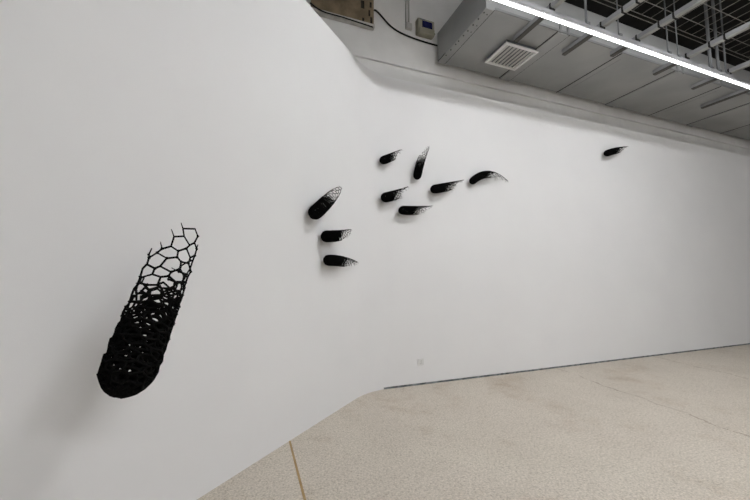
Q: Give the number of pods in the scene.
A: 11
